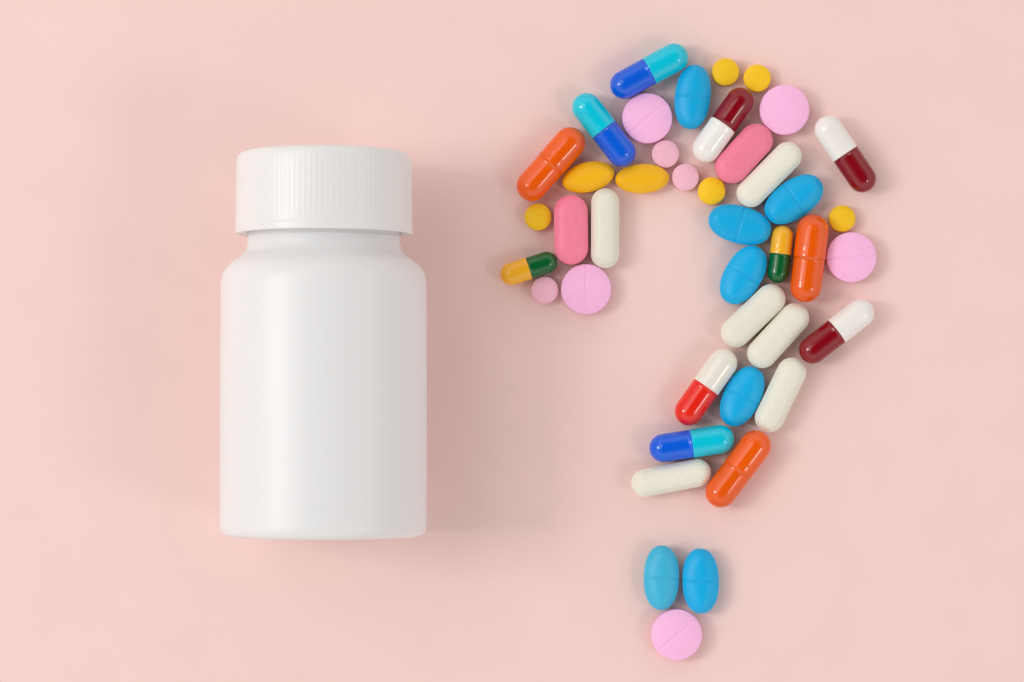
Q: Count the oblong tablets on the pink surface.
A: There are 17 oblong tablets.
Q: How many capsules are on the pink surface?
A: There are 12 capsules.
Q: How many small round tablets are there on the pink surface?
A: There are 8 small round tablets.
